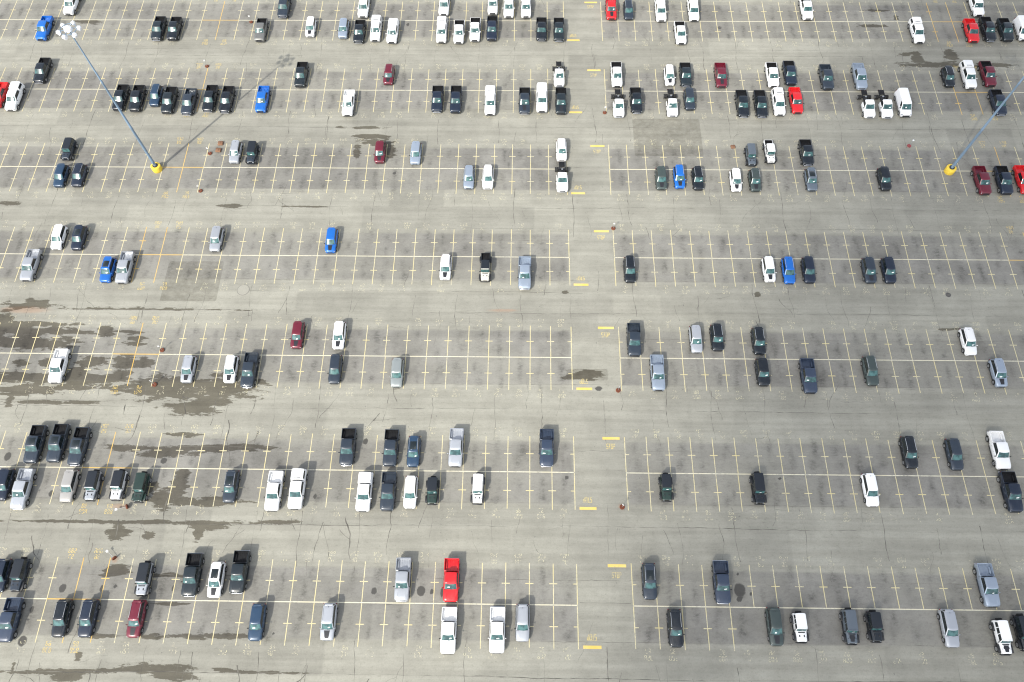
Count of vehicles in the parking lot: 193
